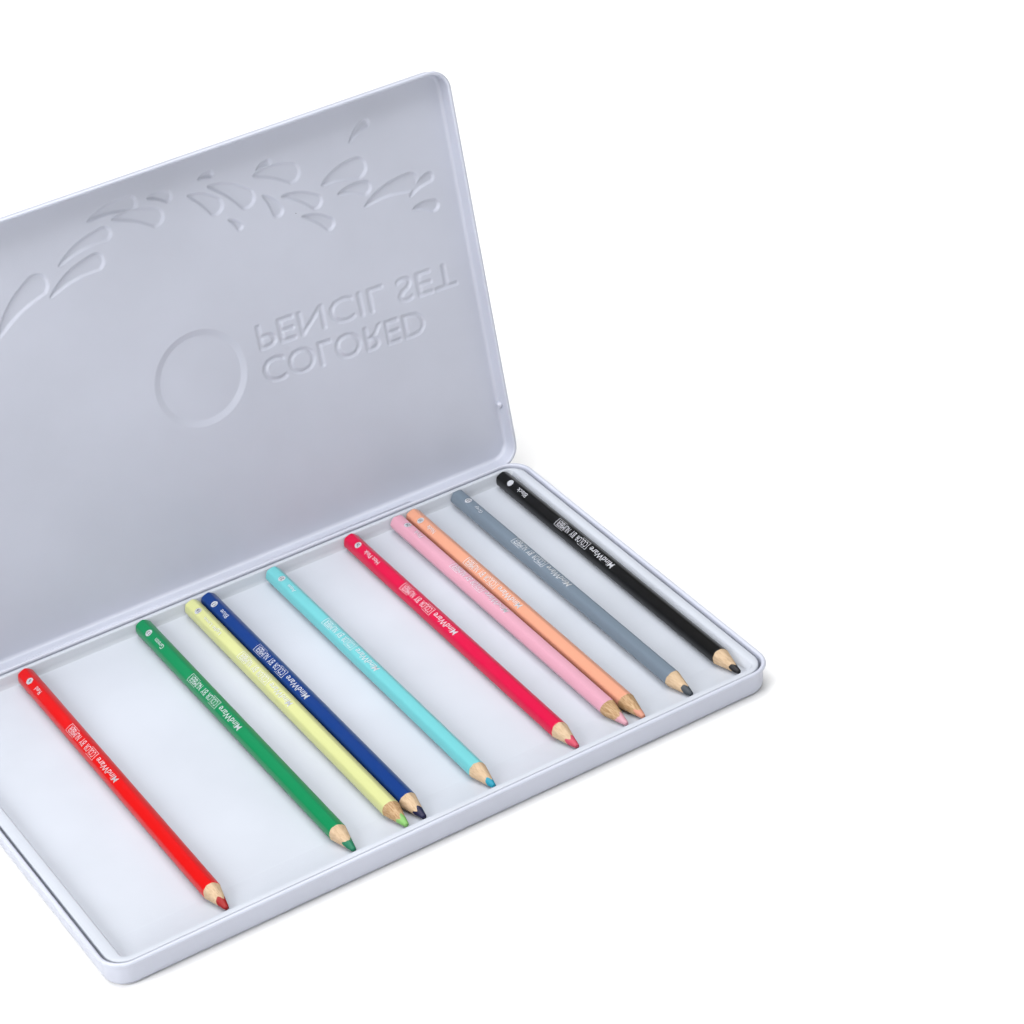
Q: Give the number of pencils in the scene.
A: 10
